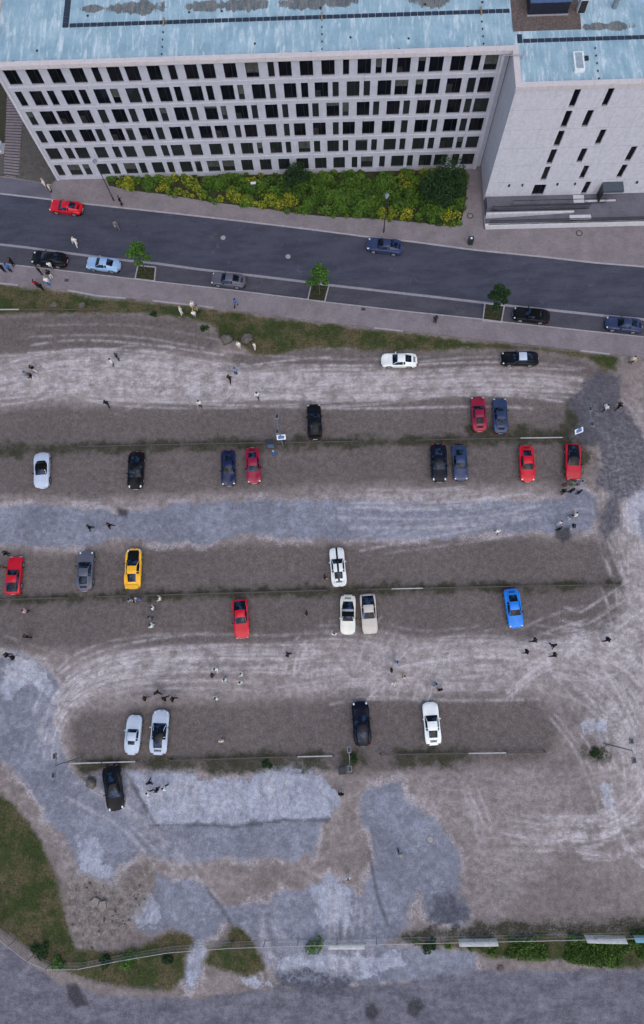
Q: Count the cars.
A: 33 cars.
